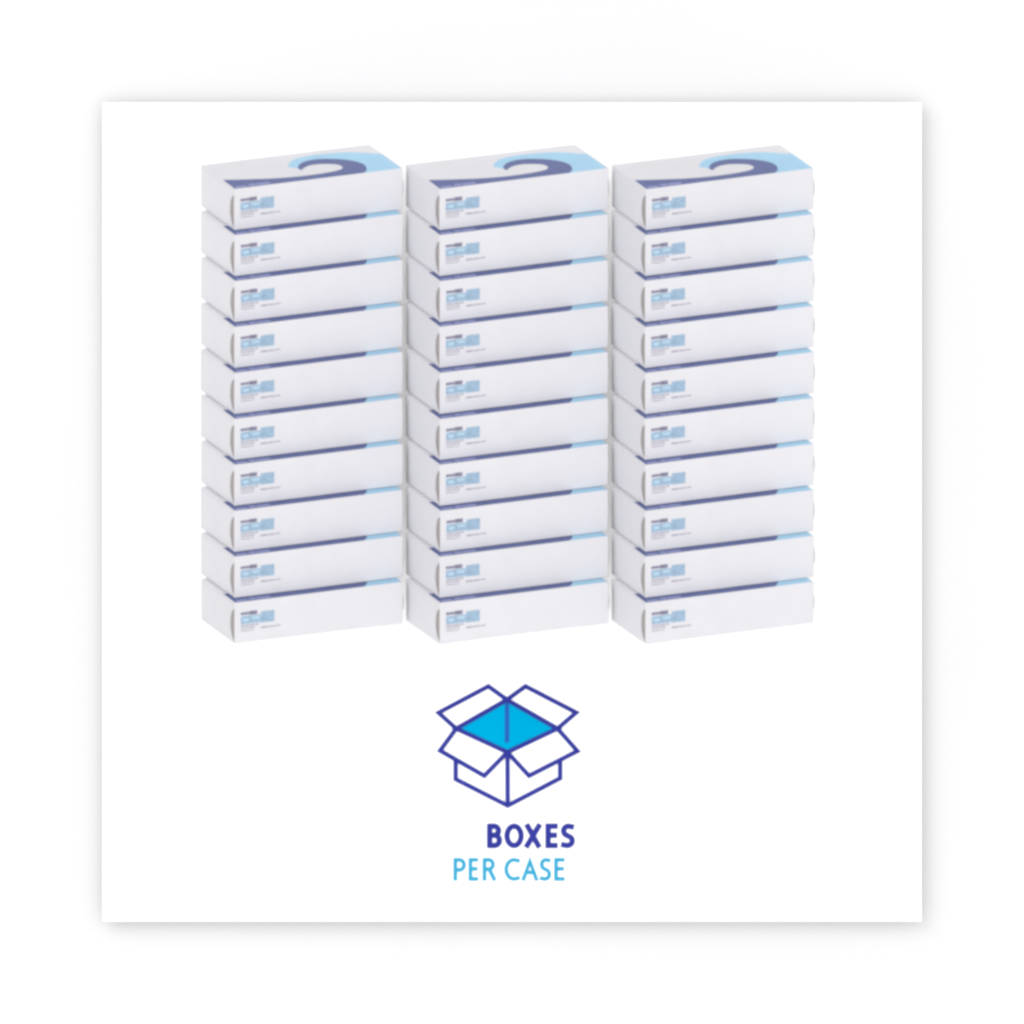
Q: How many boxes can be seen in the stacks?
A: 30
